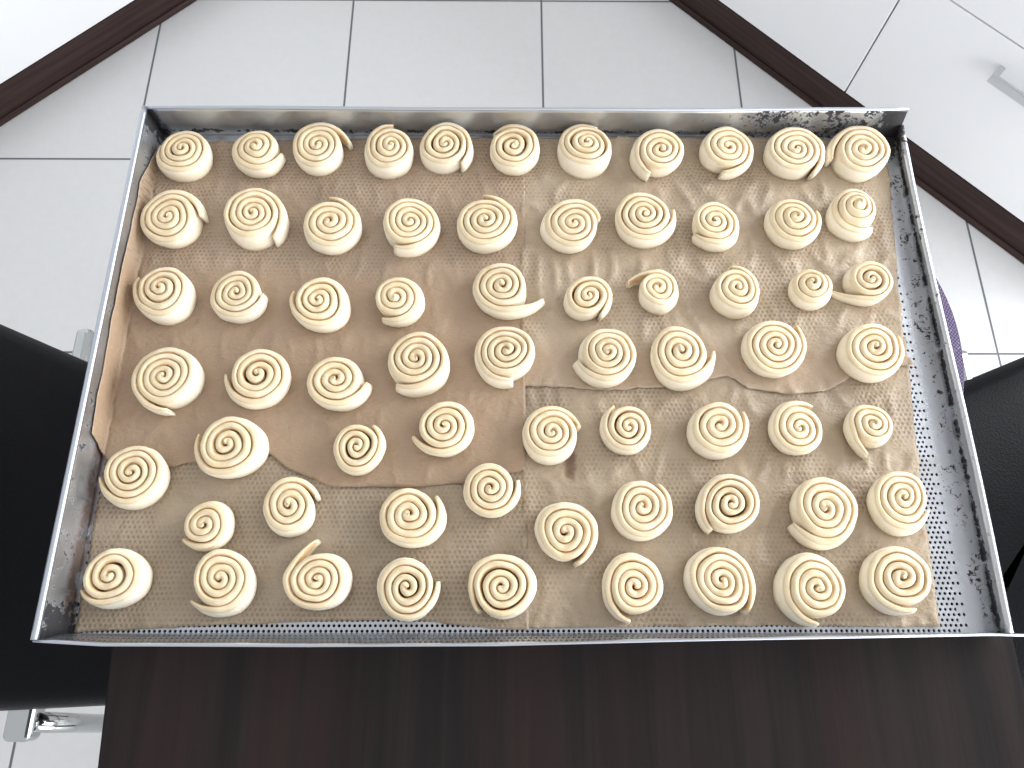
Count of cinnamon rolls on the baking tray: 67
